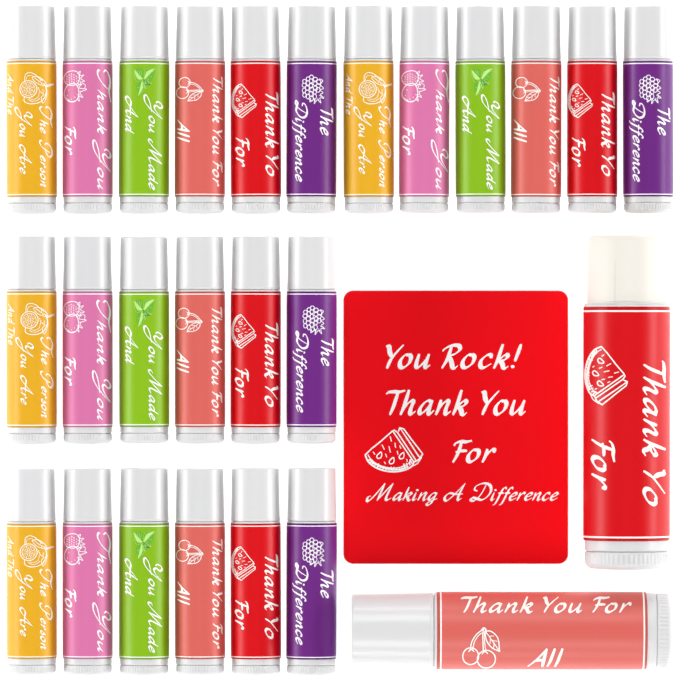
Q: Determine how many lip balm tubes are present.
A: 26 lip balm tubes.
